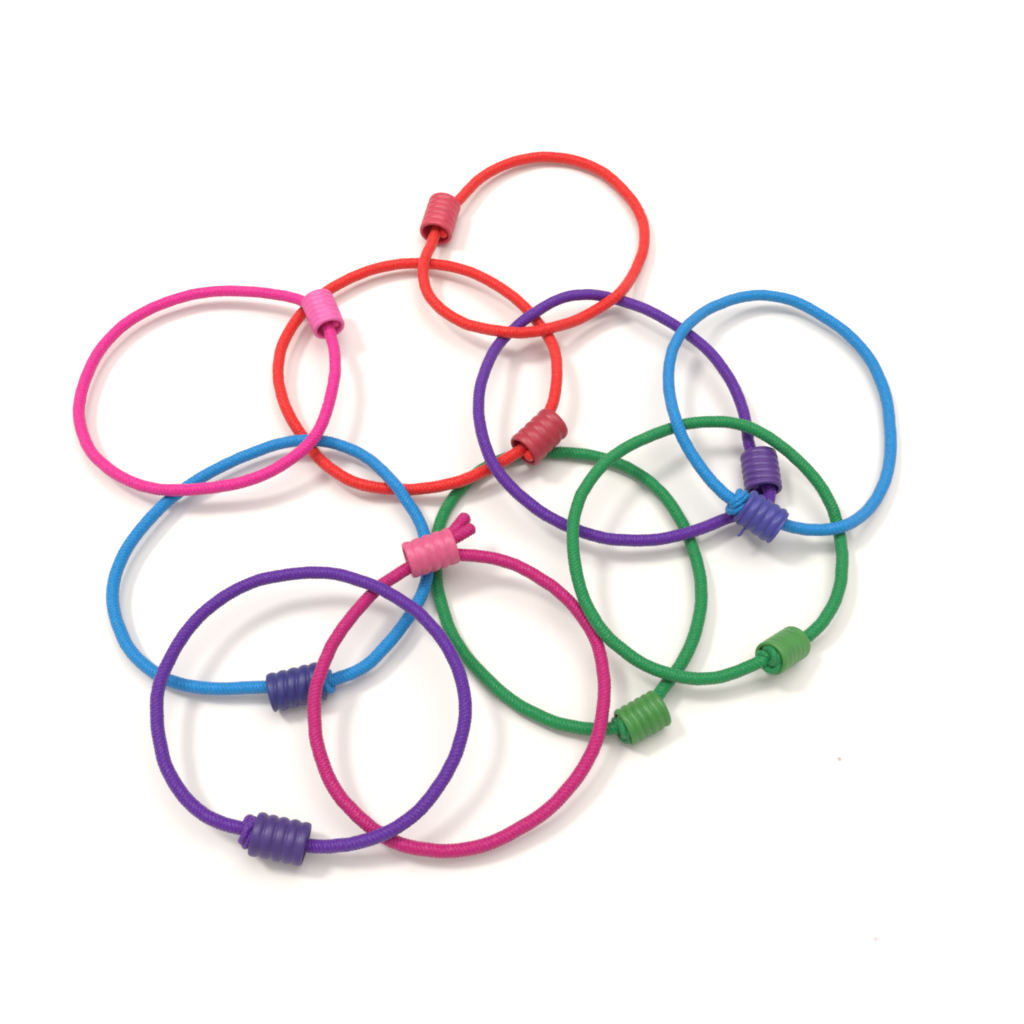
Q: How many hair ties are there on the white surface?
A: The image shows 10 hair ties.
